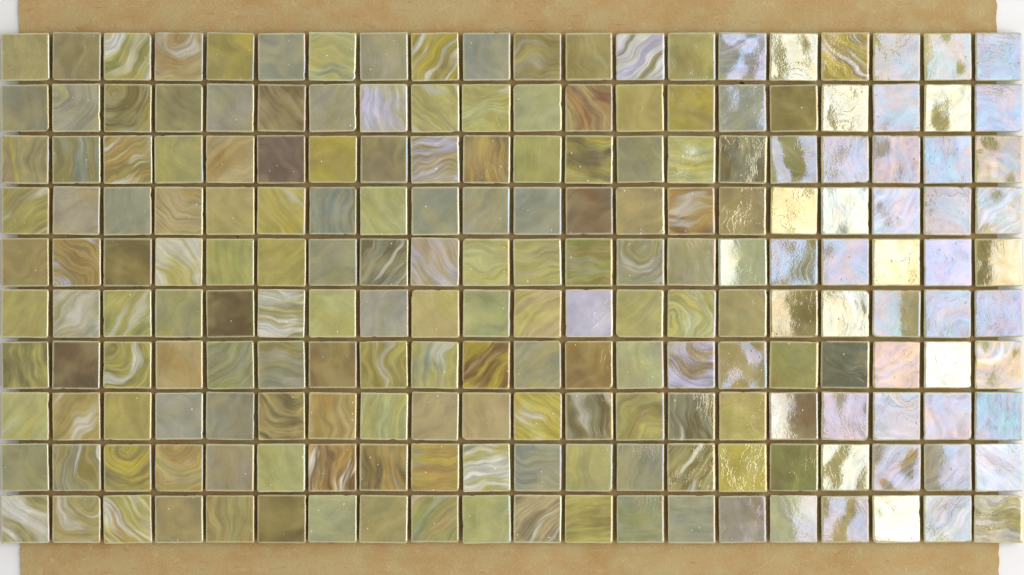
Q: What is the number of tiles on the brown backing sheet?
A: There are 200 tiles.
